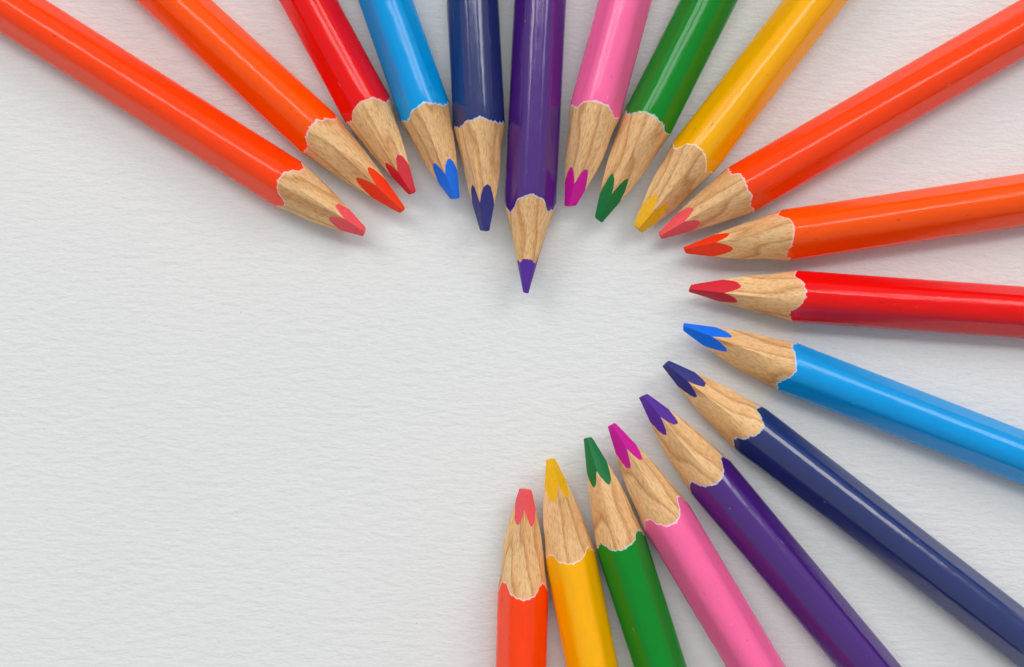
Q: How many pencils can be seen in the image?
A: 19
